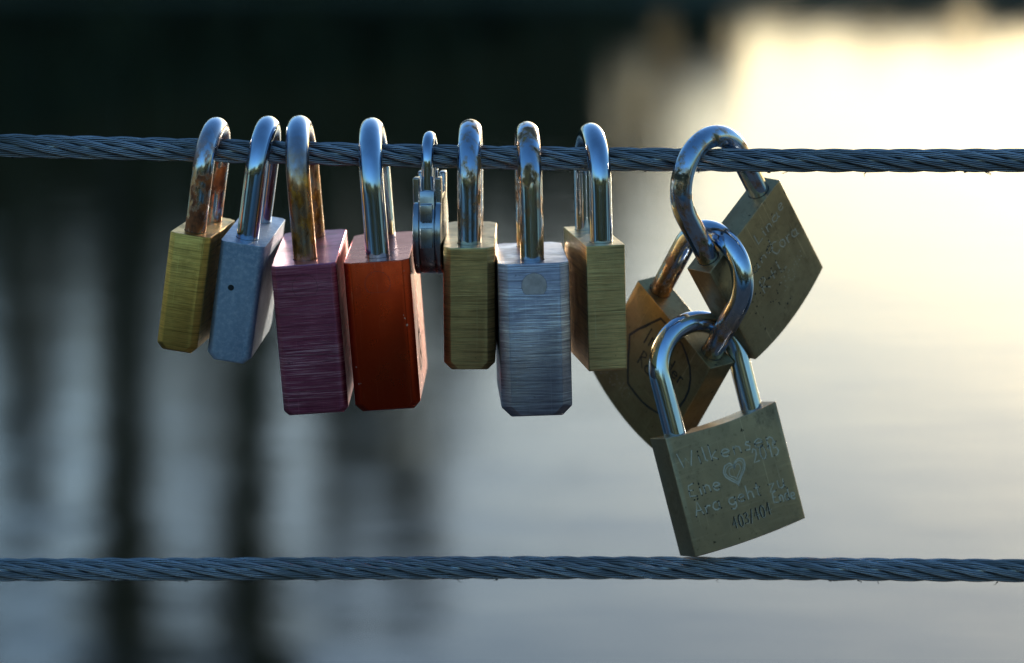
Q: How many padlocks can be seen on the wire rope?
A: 11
